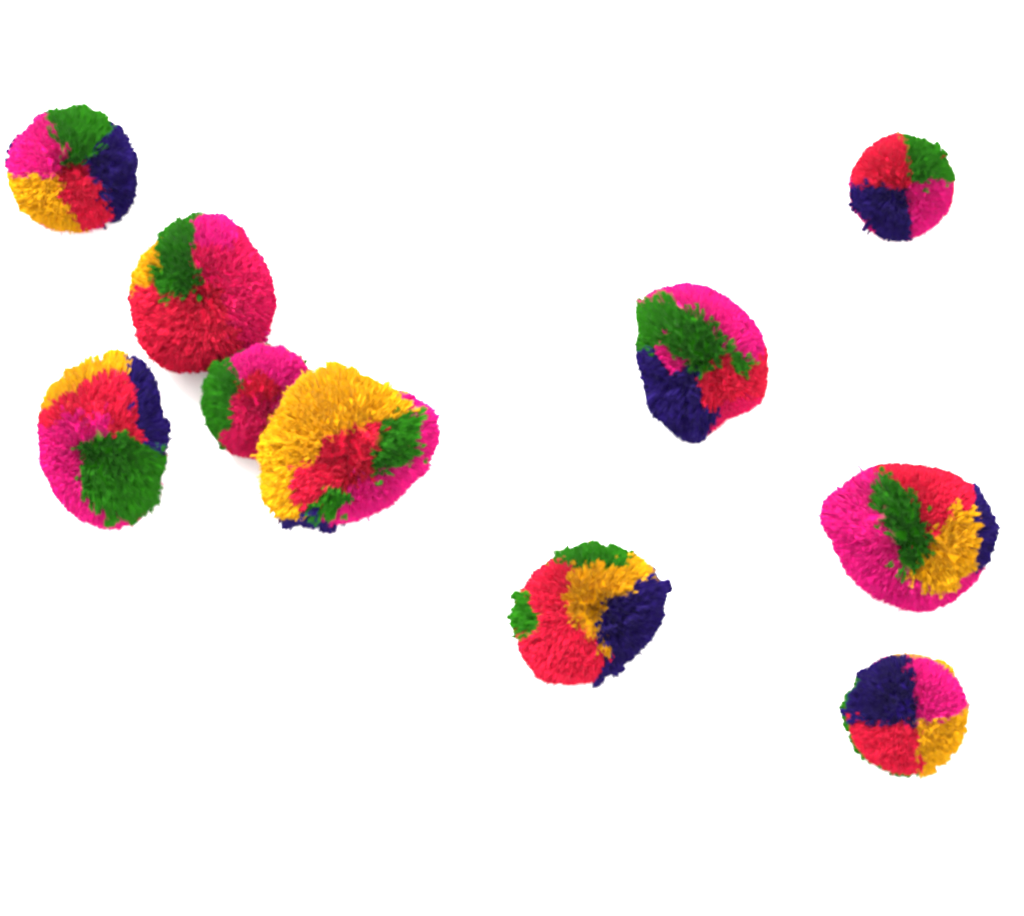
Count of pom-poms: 10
